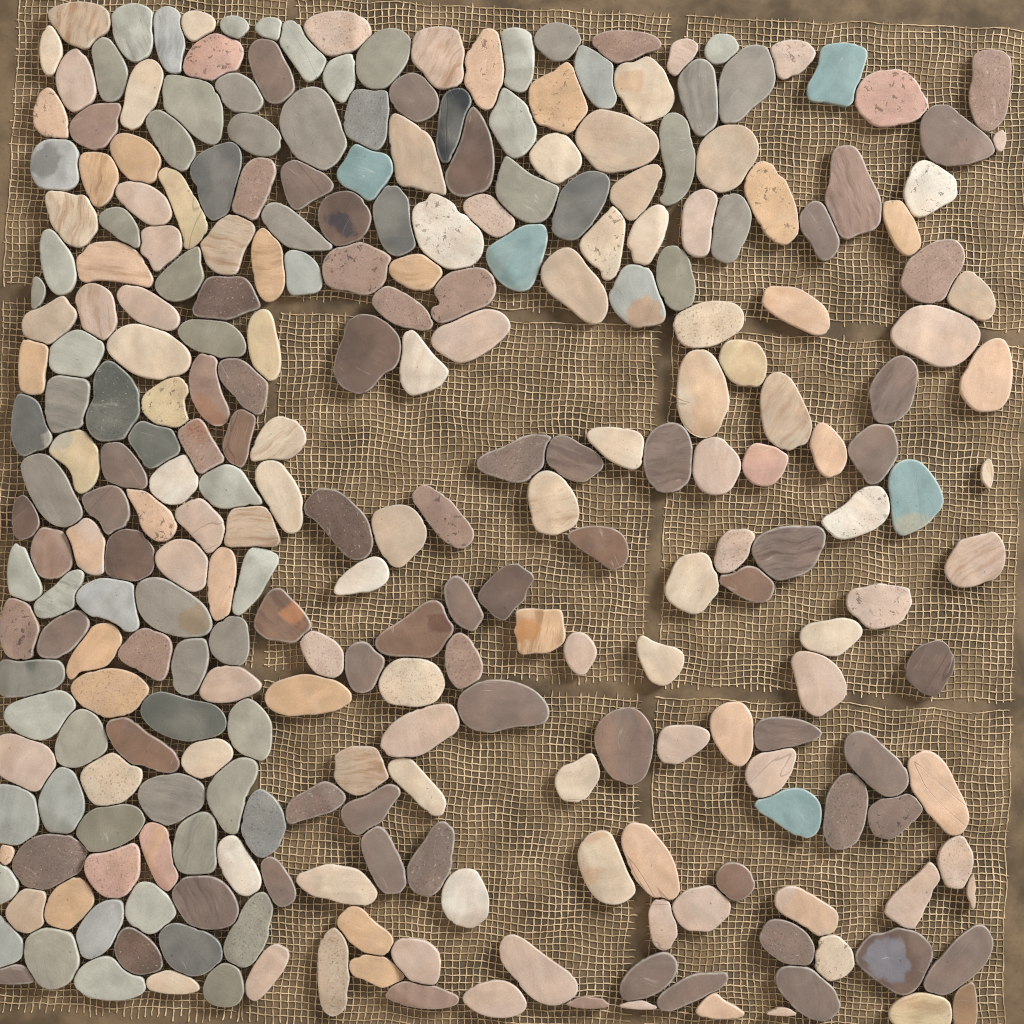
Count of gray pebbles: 73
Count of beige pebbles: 131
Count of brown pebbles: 73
